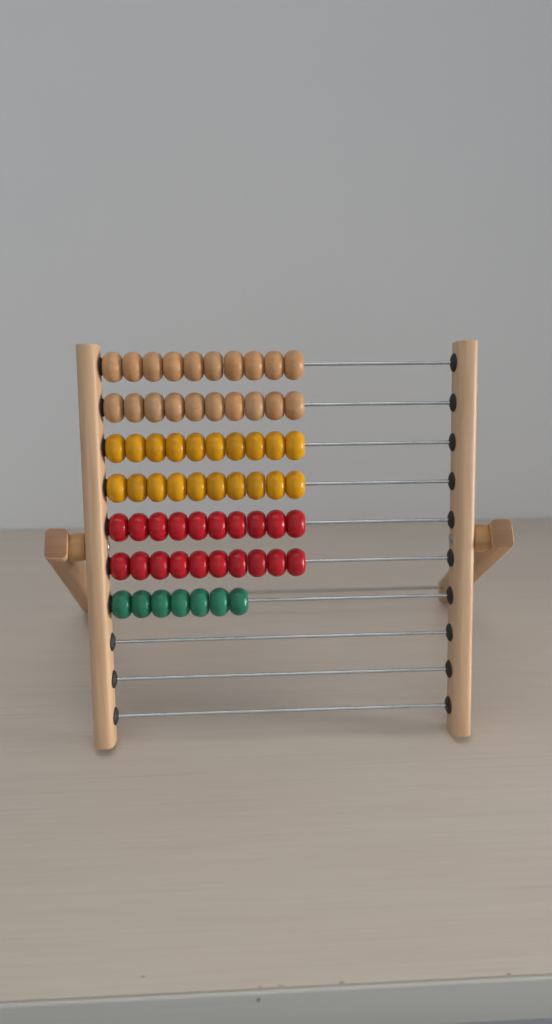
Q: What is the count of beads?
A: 67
